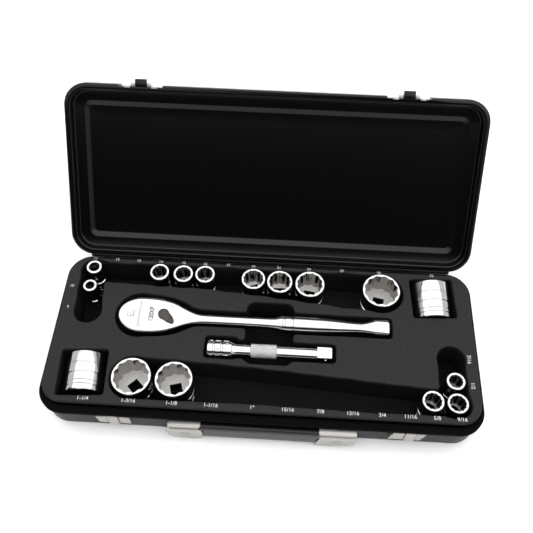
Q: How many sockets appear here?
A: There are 16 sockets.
